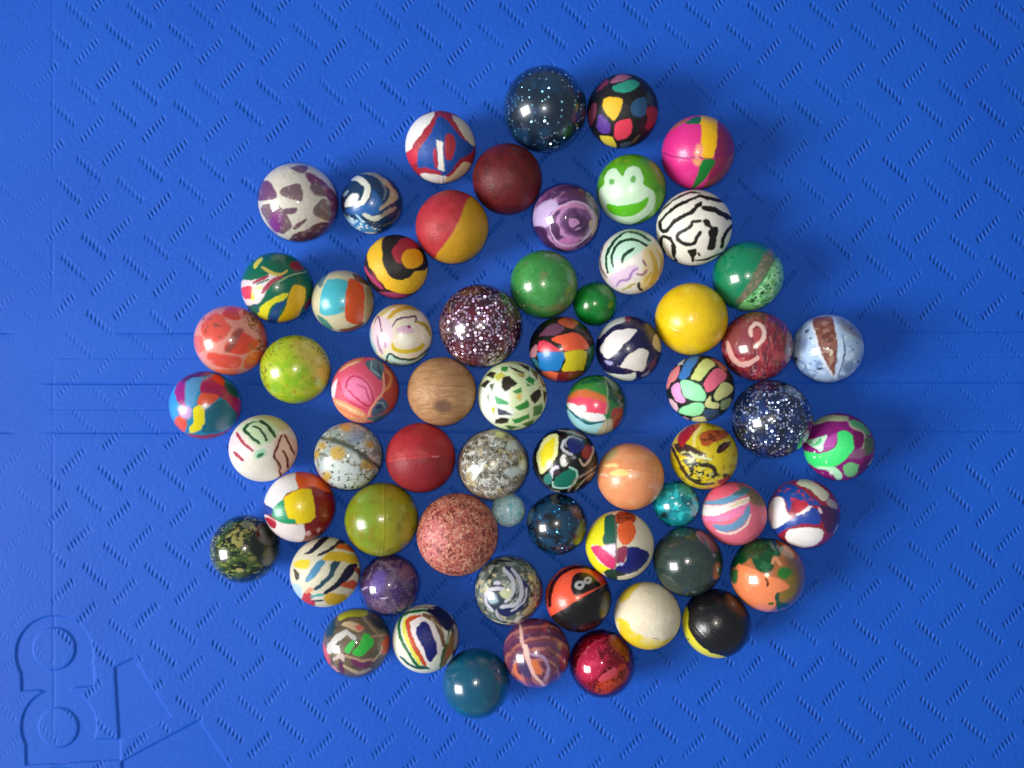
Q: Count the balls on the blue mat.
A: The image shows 65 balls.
